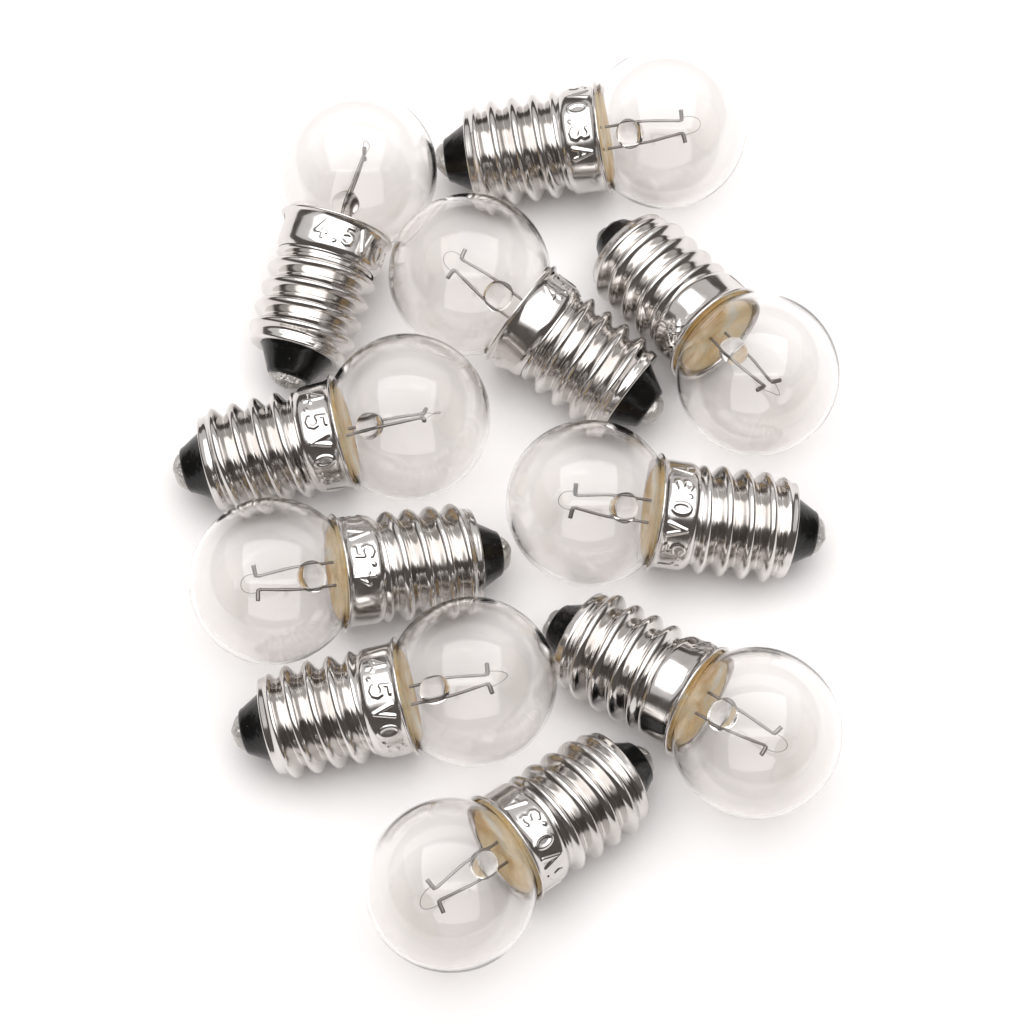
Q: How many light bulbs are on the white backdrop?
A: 10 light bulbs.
